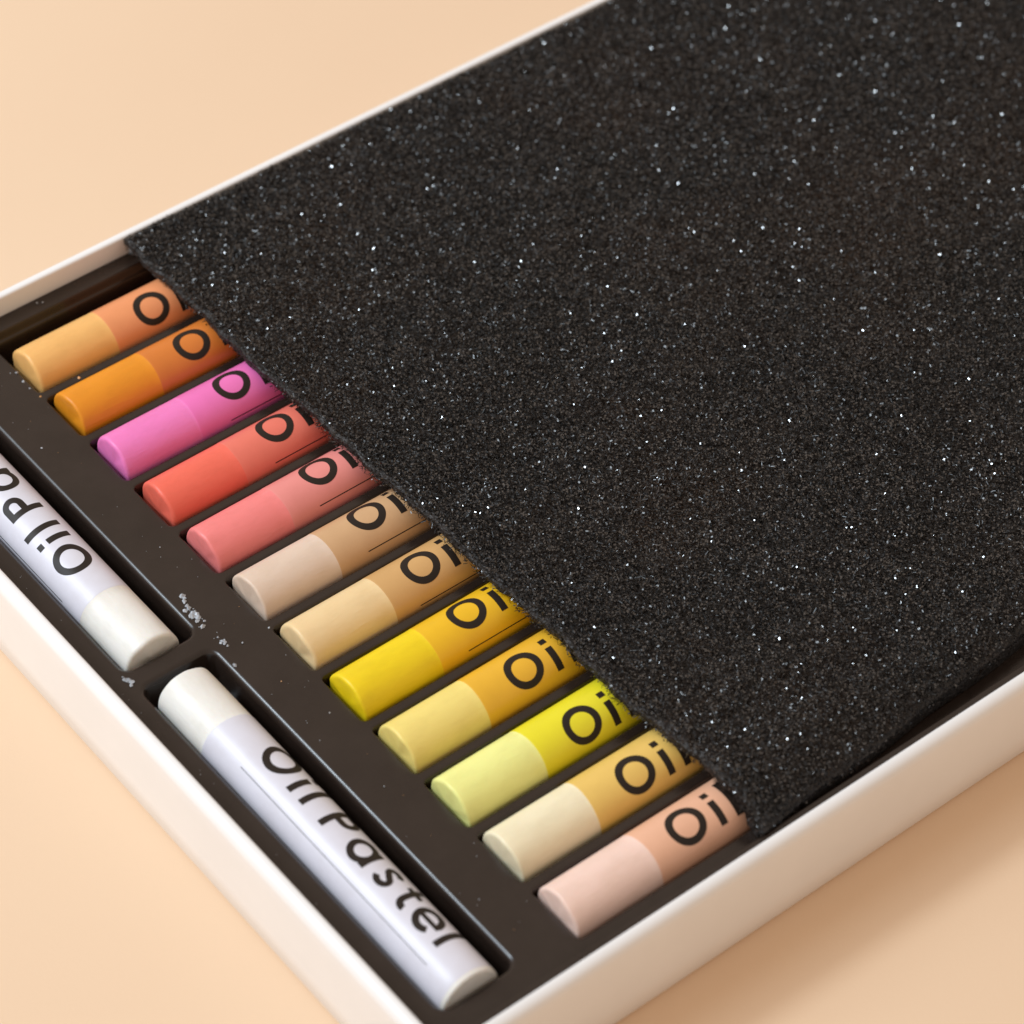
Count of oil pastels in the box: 14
